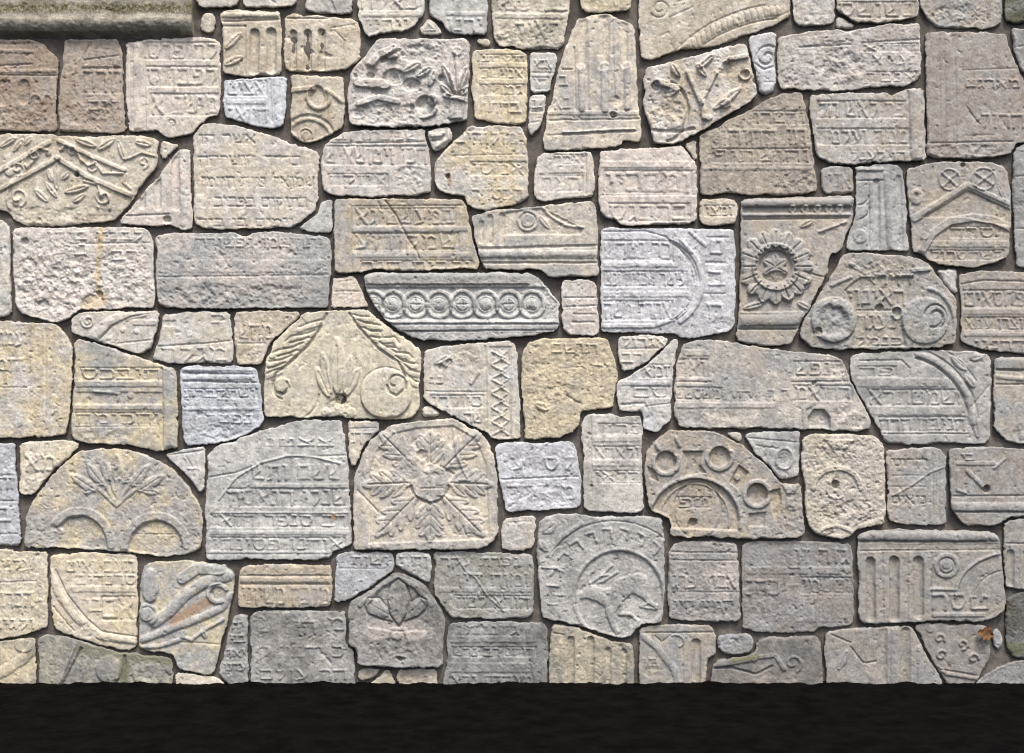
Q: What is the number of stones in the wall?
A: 126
